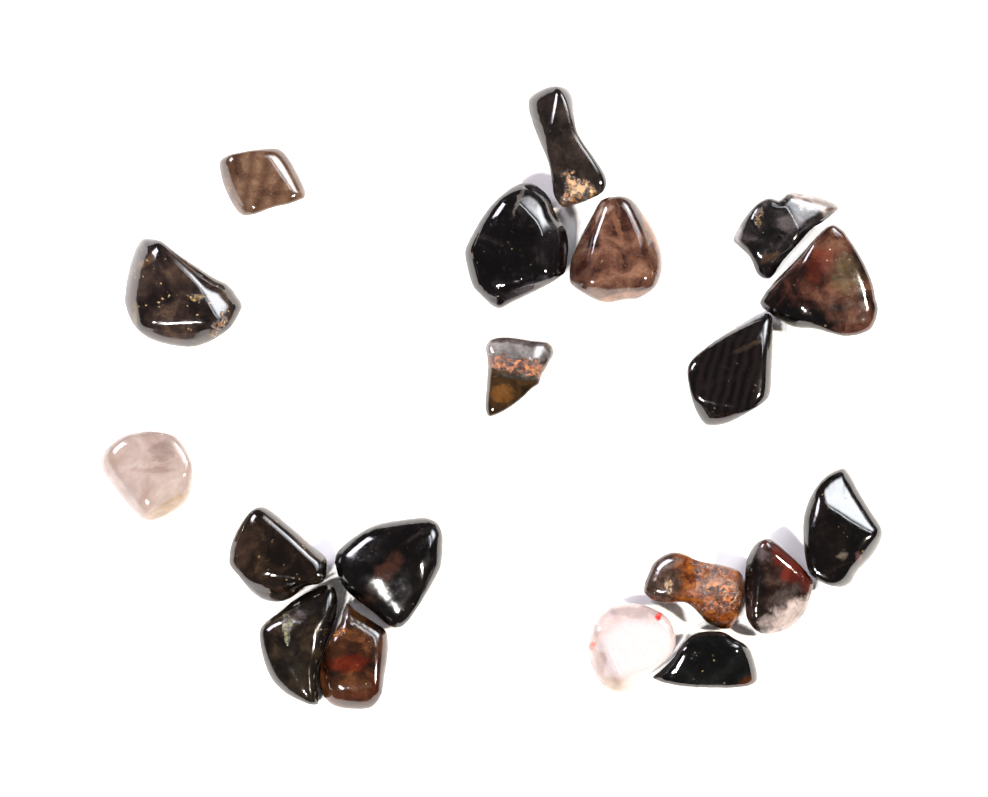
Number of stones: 19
